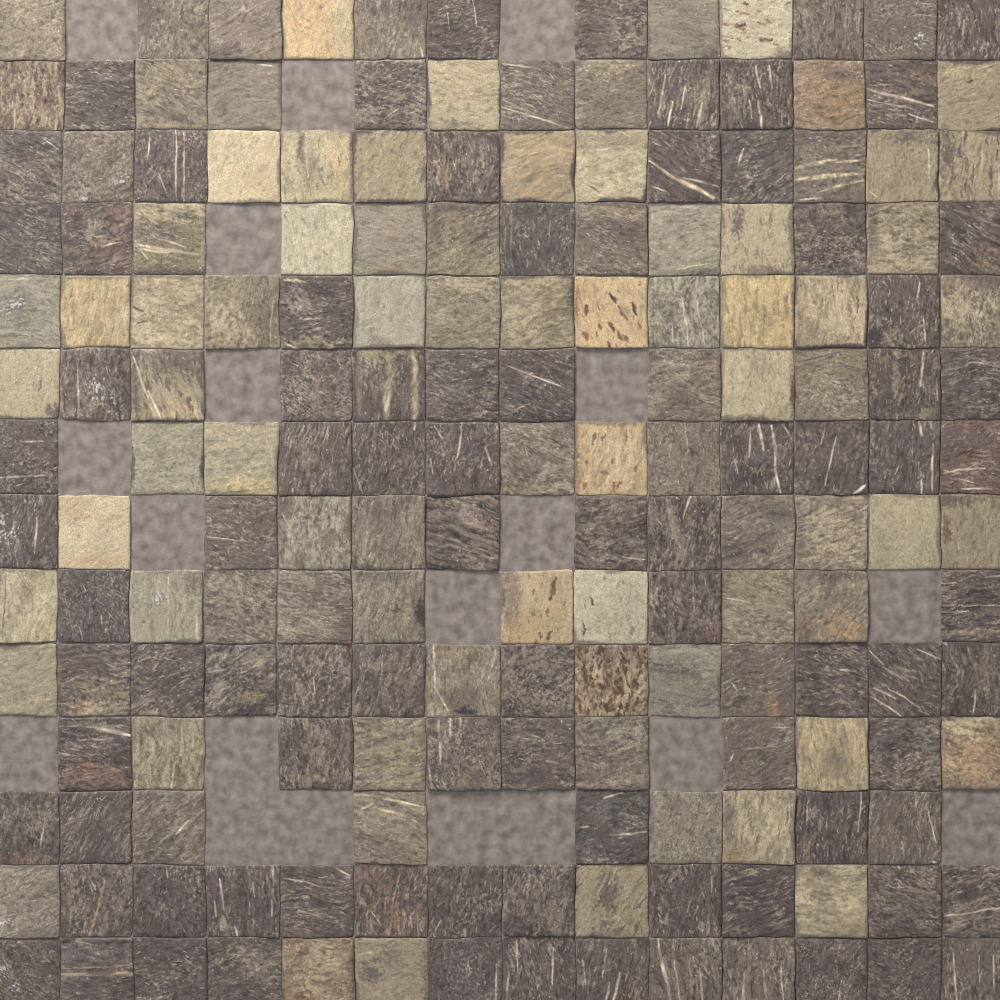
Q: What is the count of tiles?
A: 177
